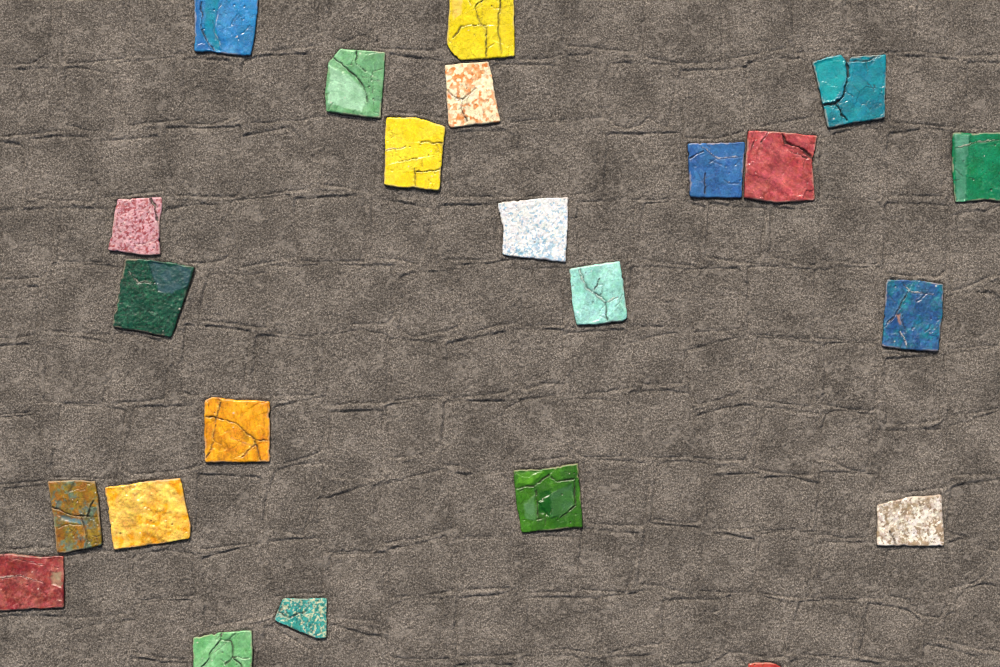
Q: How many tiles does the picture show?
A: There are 23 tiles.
